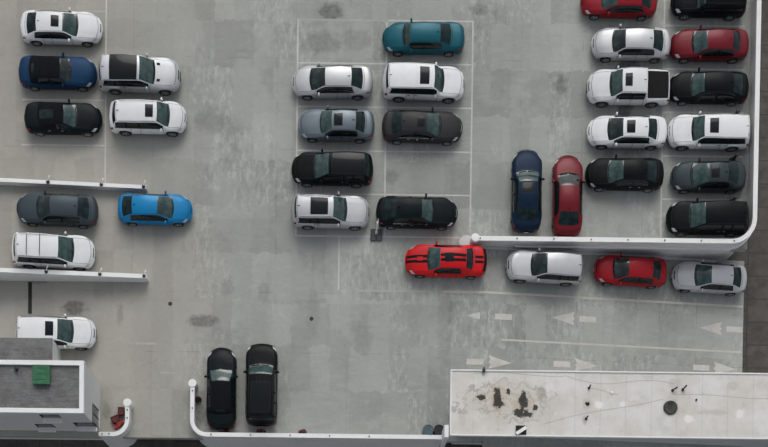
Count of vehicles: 36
